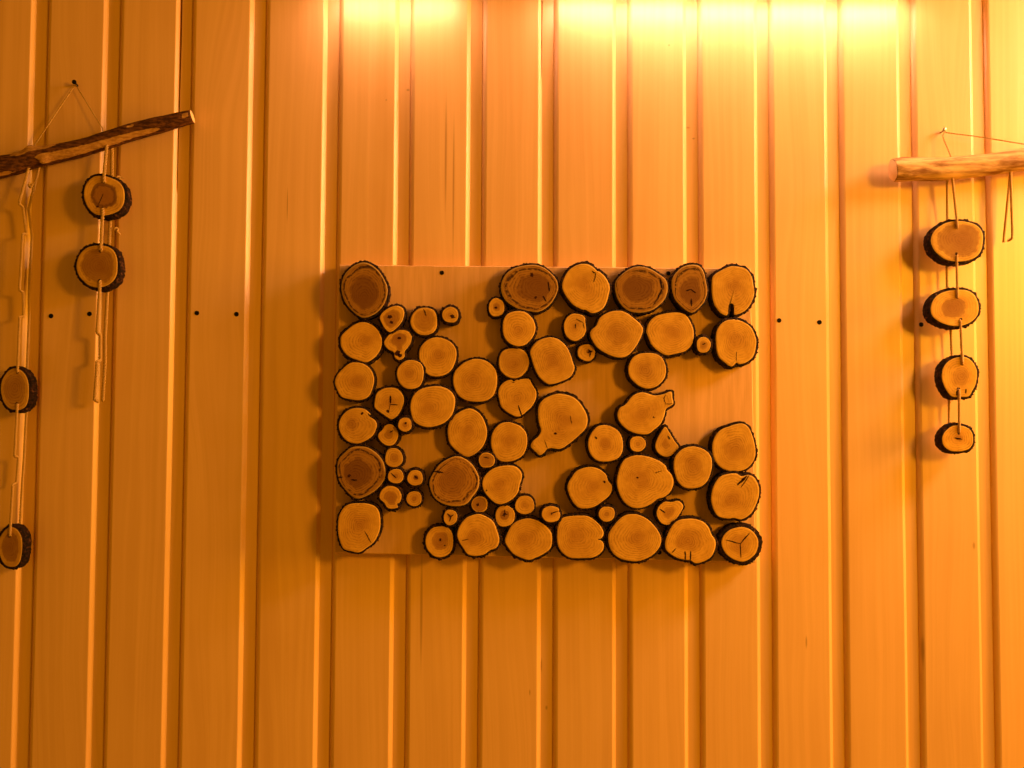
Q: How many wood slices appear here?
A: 76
